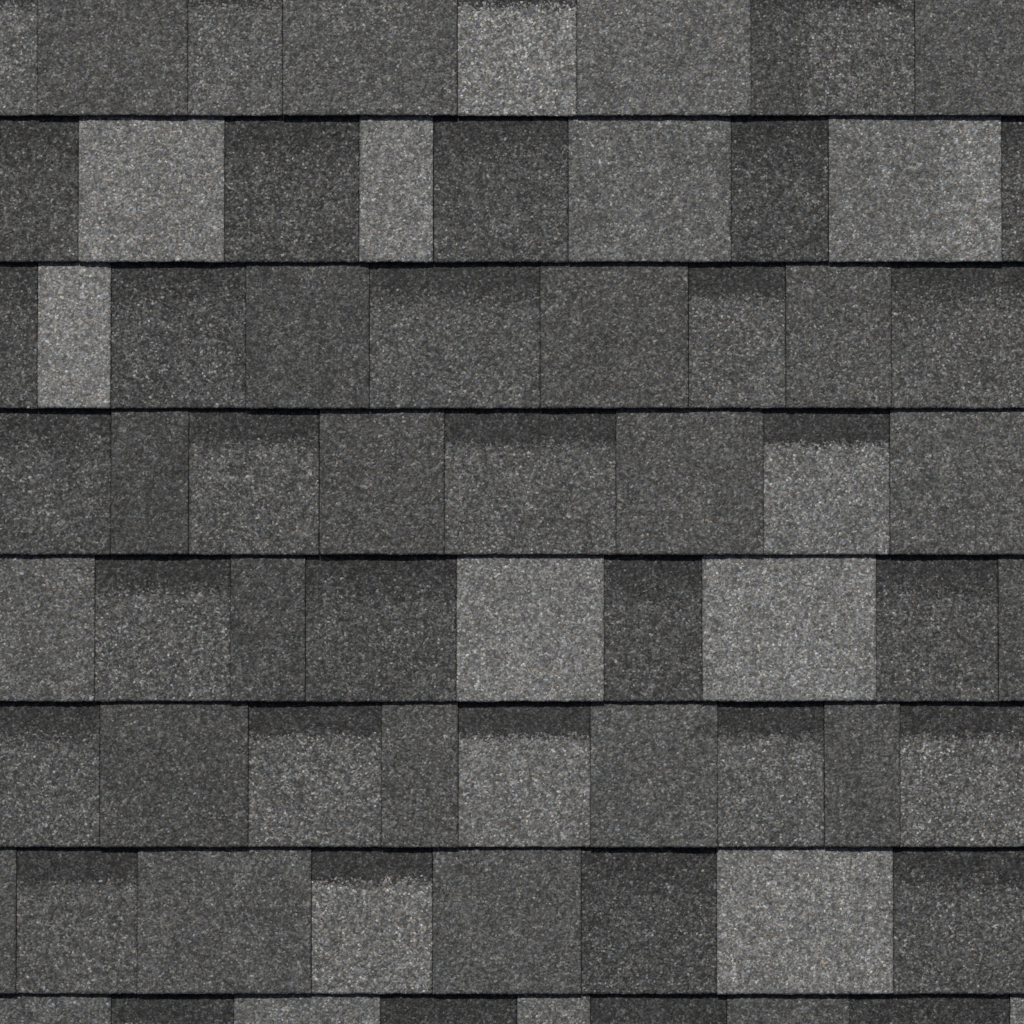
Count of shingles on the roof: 69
